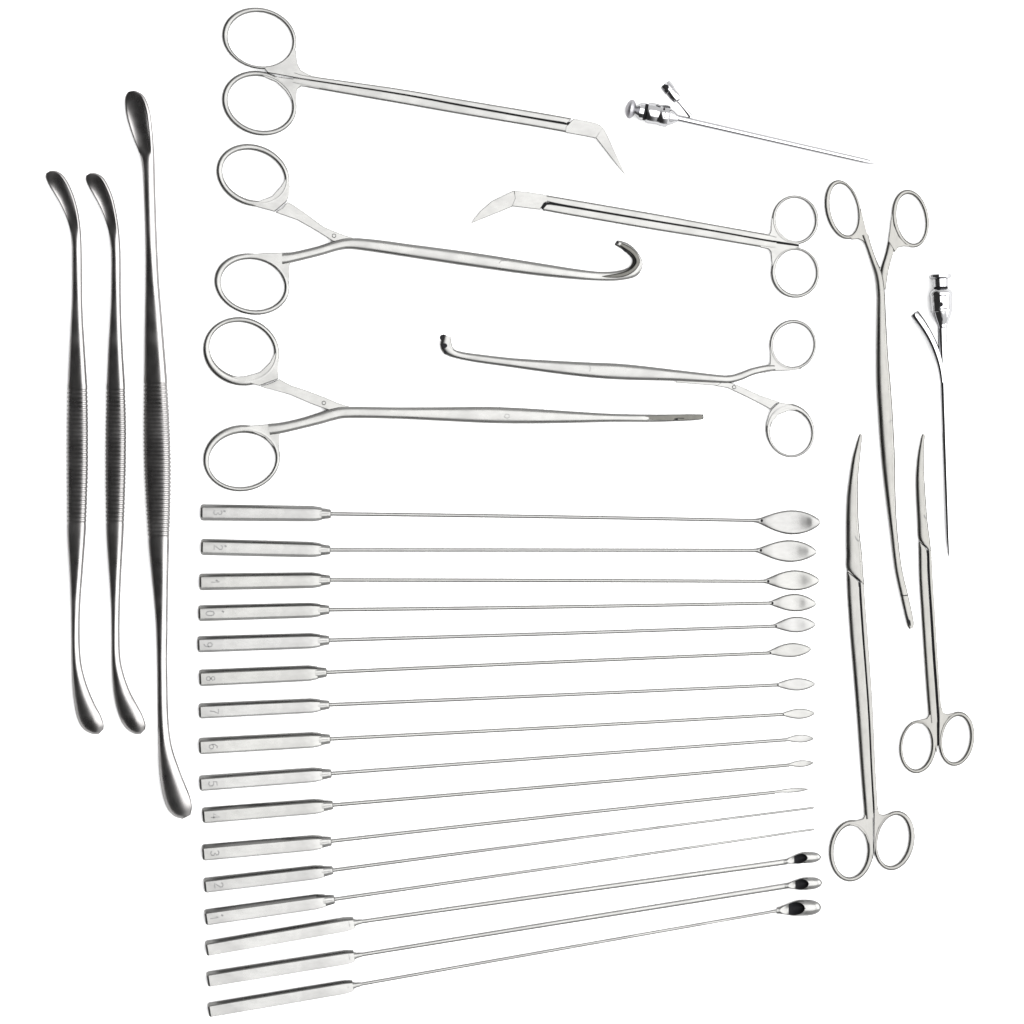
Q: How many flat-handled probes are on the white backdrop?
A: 16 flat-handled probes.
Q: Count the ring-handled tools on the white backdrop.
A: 8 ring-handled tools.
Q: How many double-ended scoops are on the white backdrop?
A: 3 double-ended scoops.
